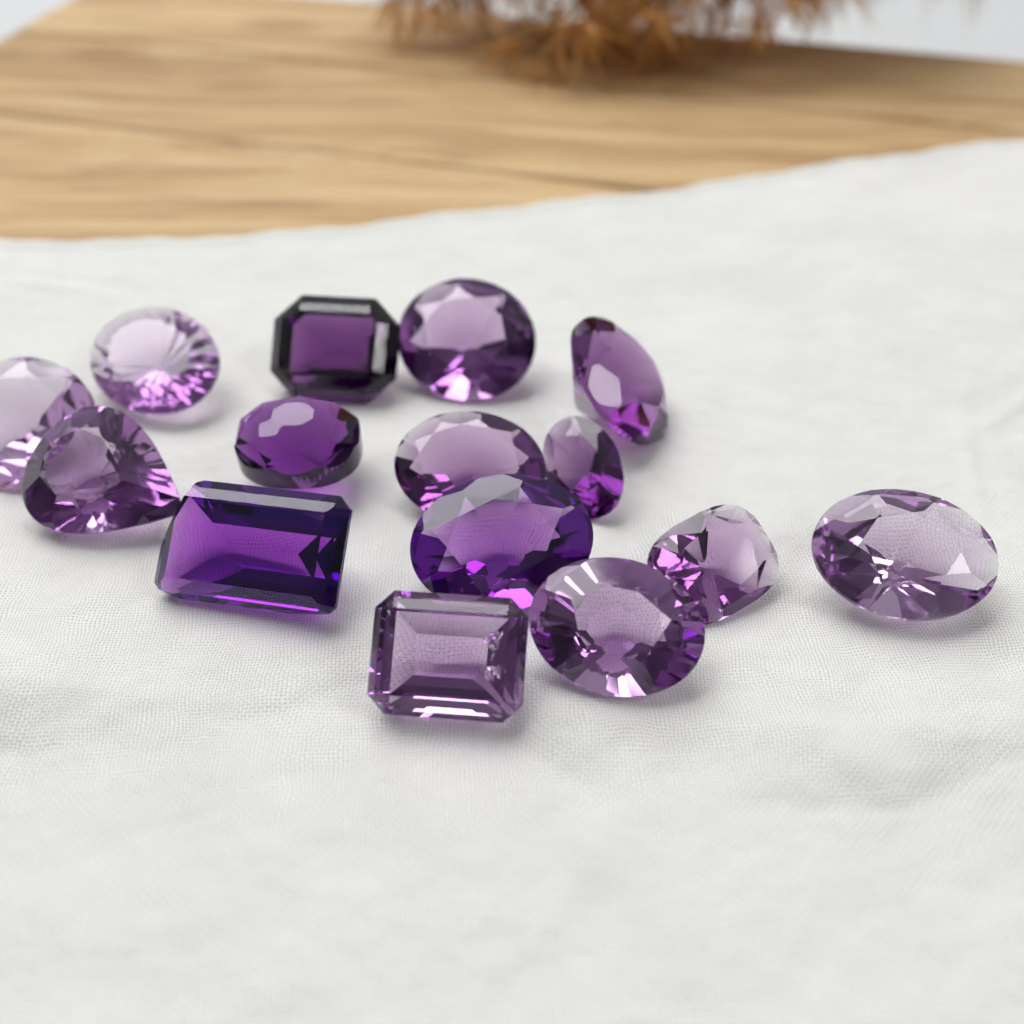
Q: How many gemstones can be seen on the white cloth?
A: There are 15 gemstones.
